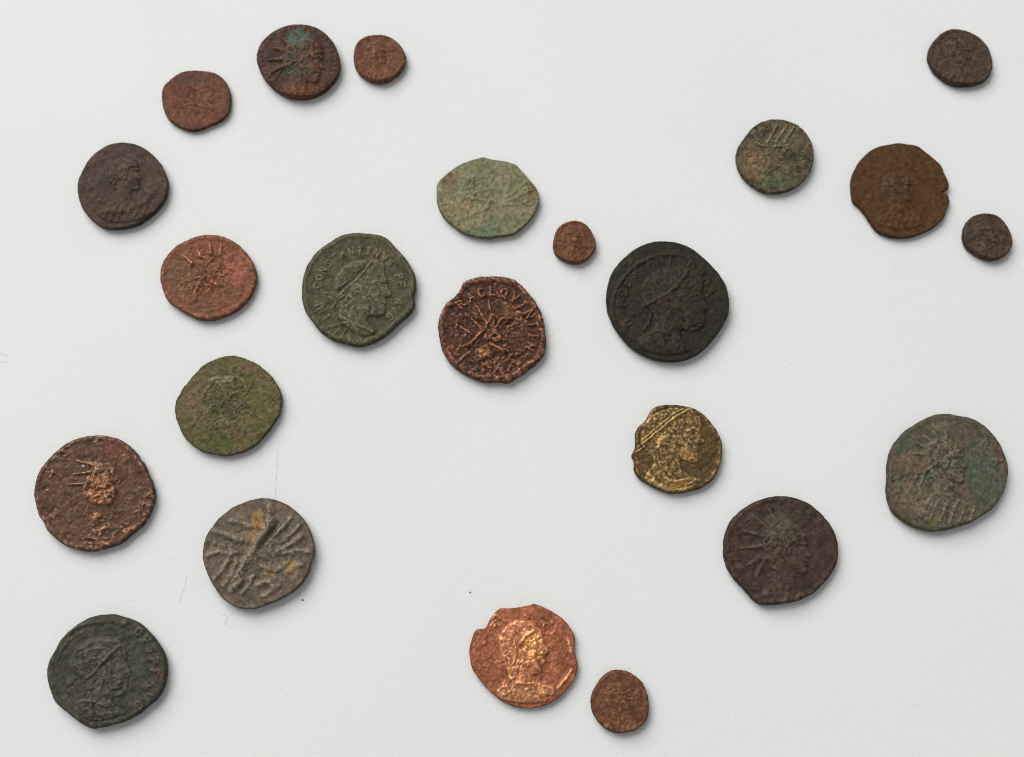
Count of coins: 23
